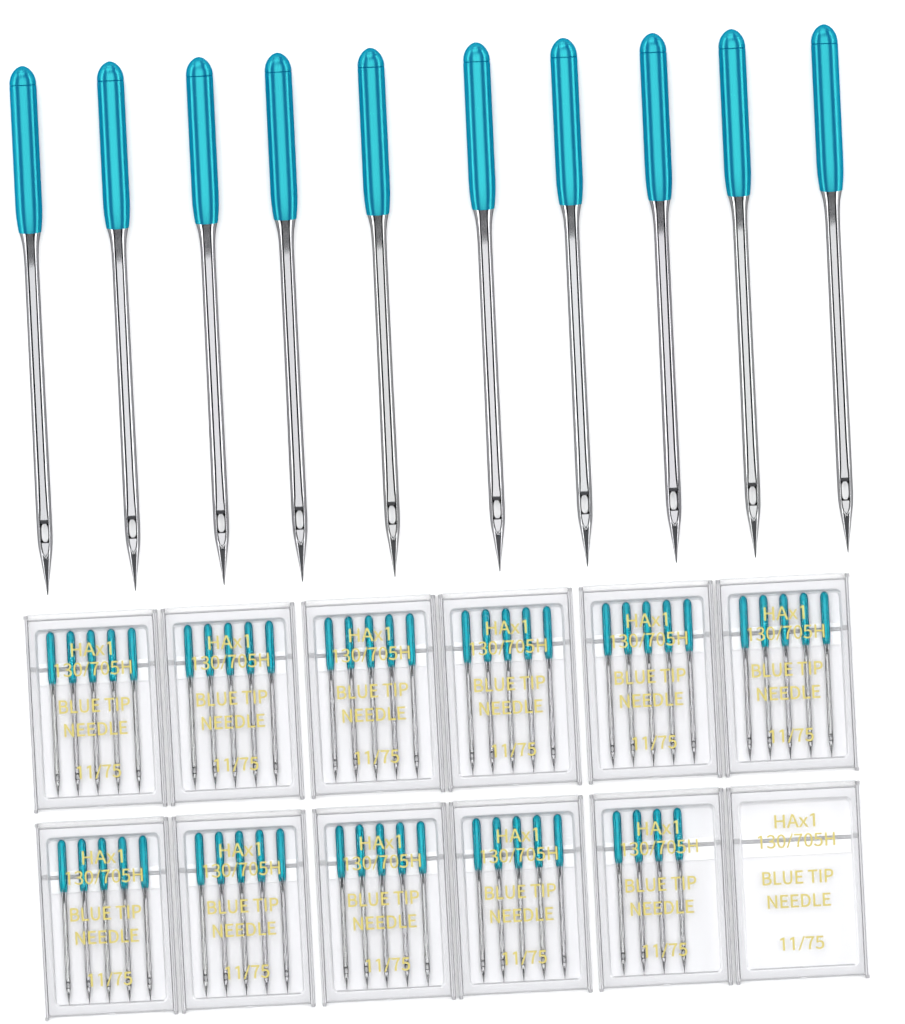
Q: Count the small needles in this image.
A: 54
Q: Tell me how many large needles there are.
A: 10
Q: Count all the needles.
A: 64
